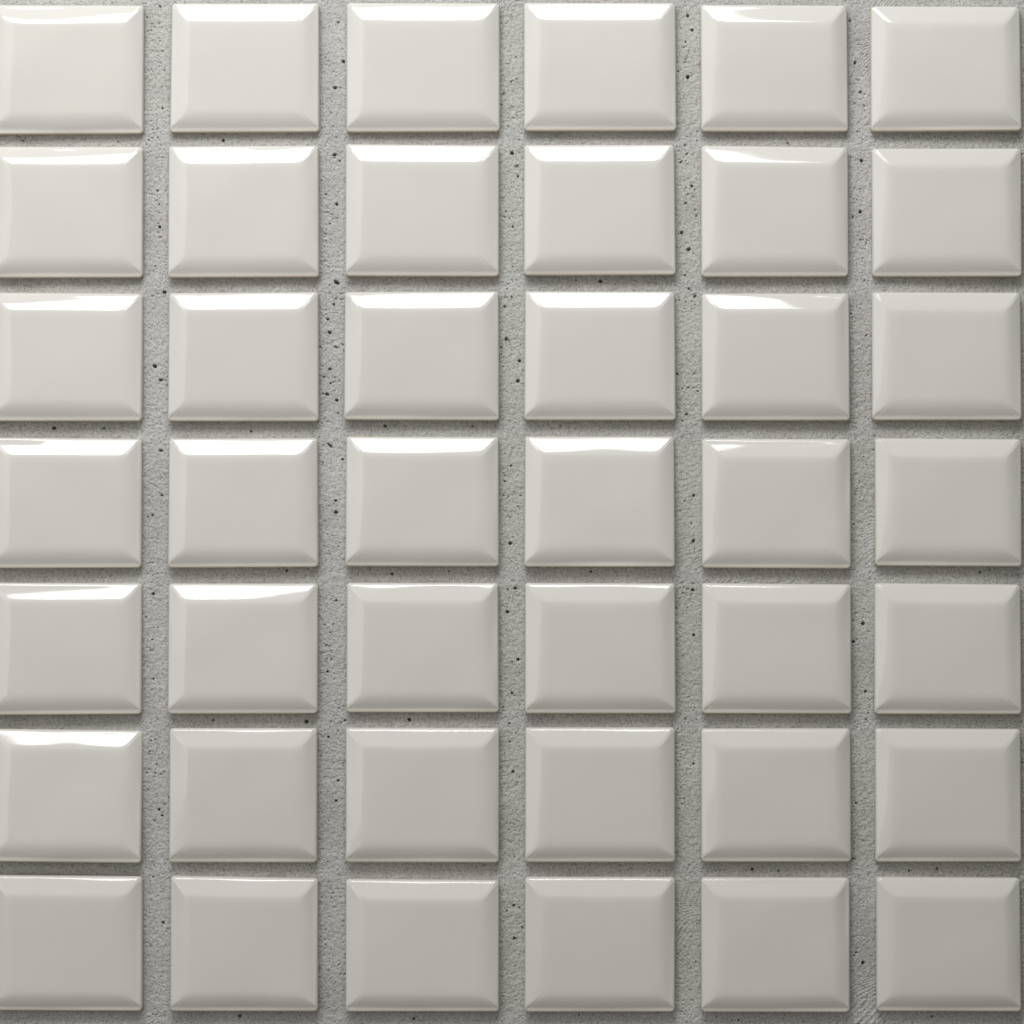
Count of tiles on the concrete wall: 42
